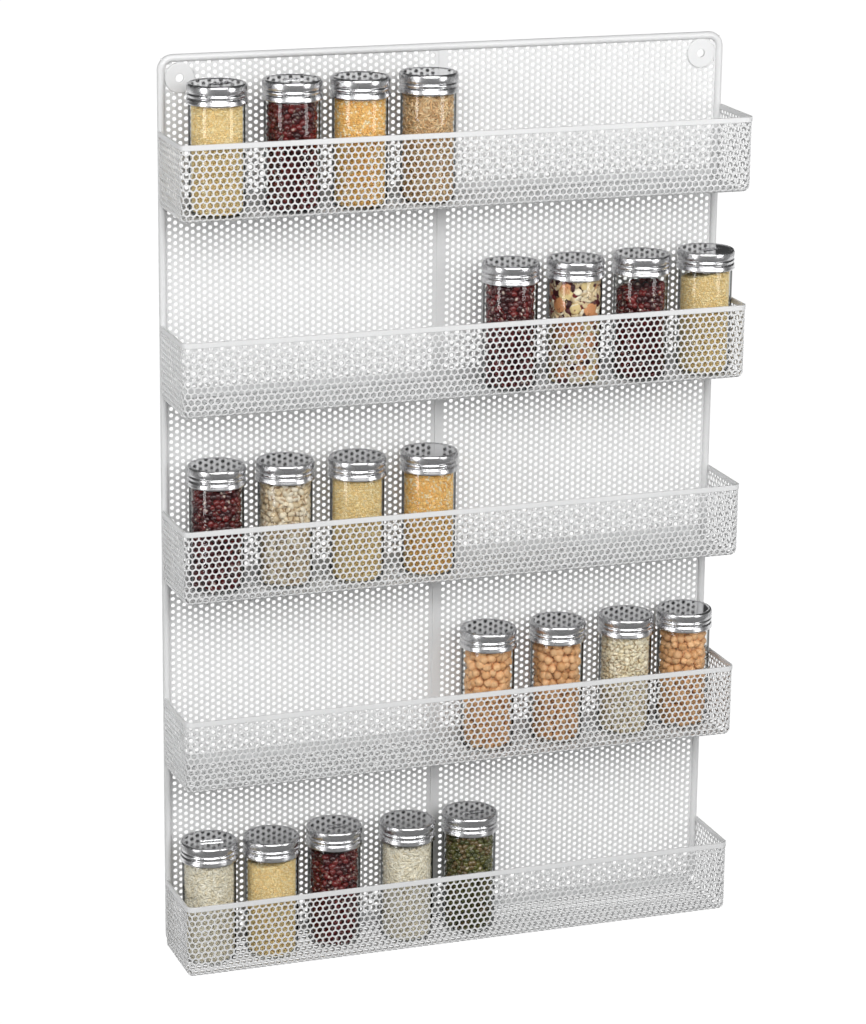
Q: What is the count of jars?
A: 21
